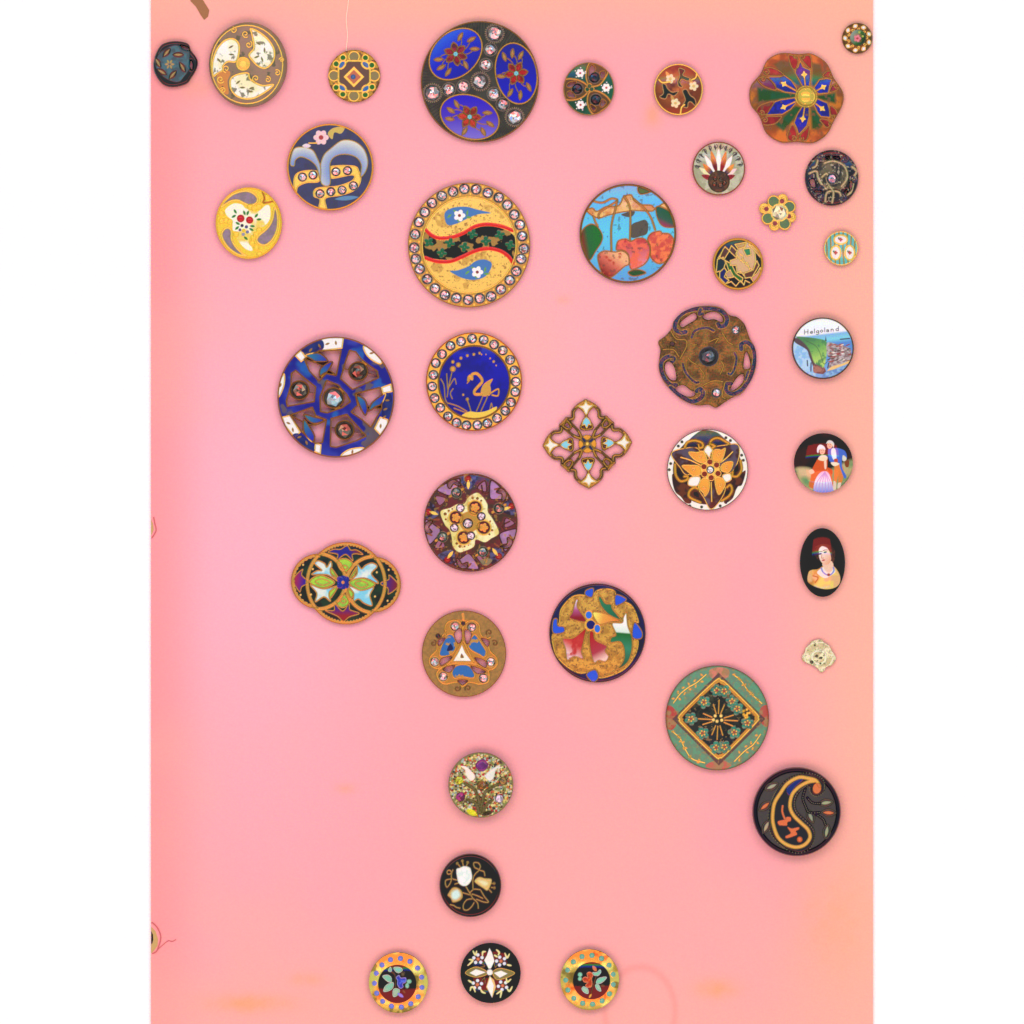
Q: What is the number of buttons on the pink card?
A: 37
